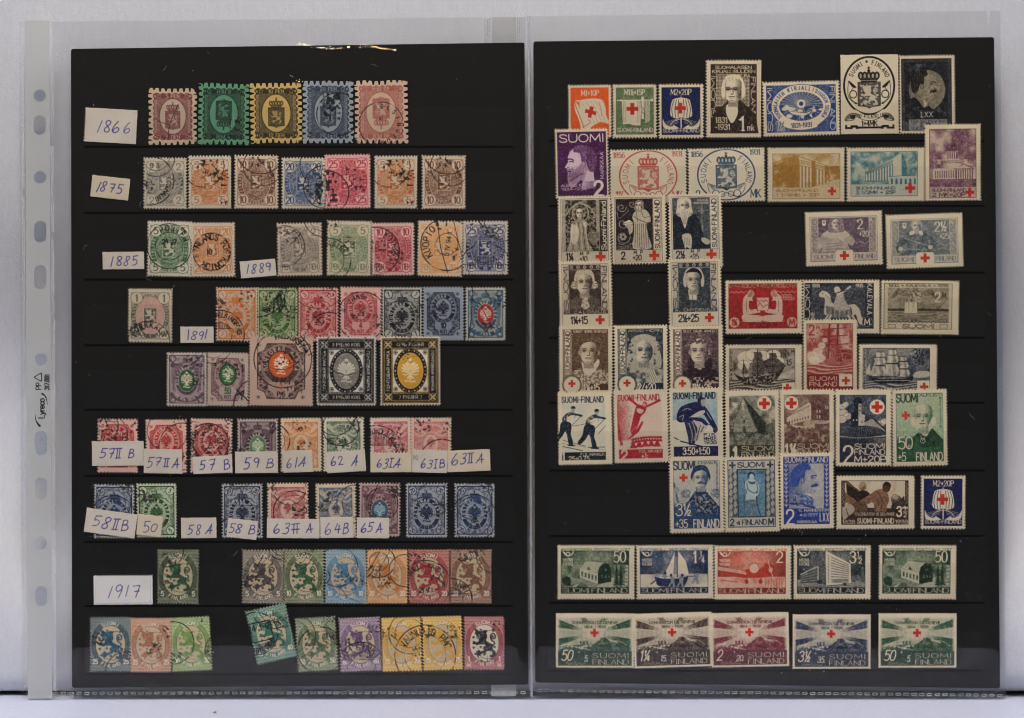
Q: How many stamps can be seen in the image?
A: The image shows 115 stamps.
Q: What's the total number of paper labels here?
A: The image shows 22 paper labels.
